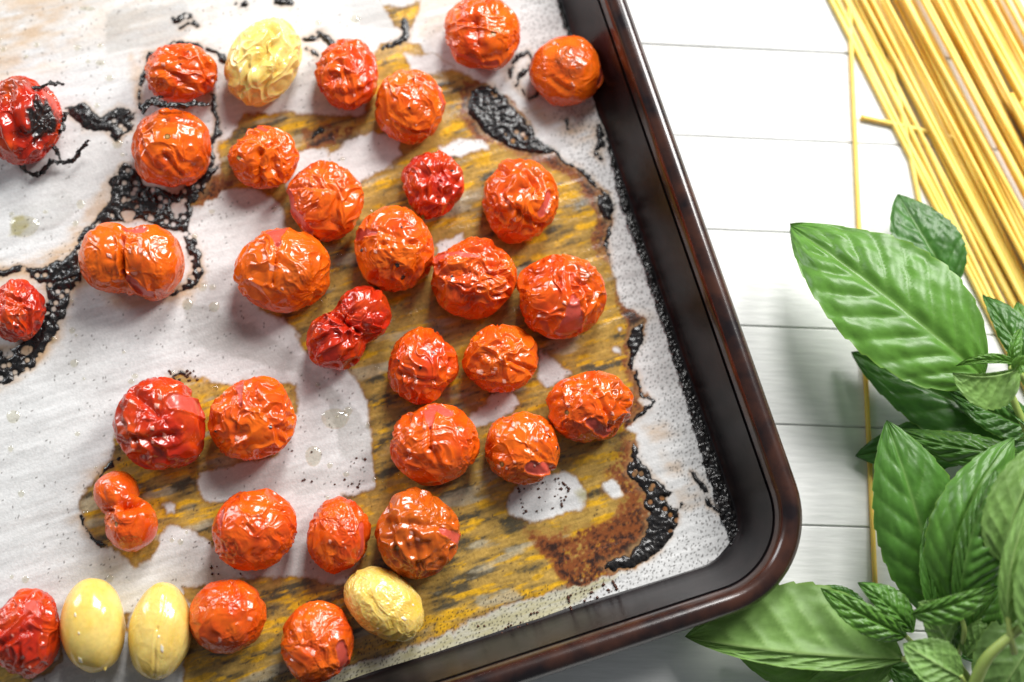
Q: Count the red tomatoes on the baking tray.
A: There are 32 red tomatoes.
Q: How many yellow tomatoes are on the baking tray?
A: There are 4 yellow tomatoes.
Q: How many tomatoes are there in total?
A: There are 36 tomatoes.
